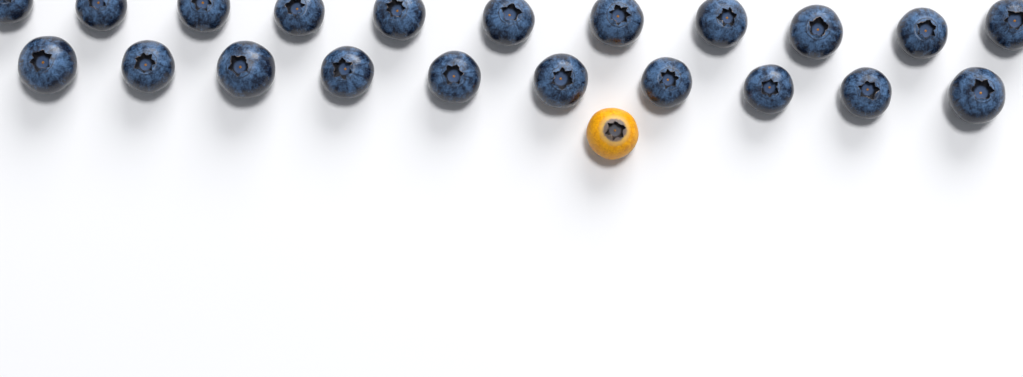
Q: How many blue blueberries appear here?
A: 21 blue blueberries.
